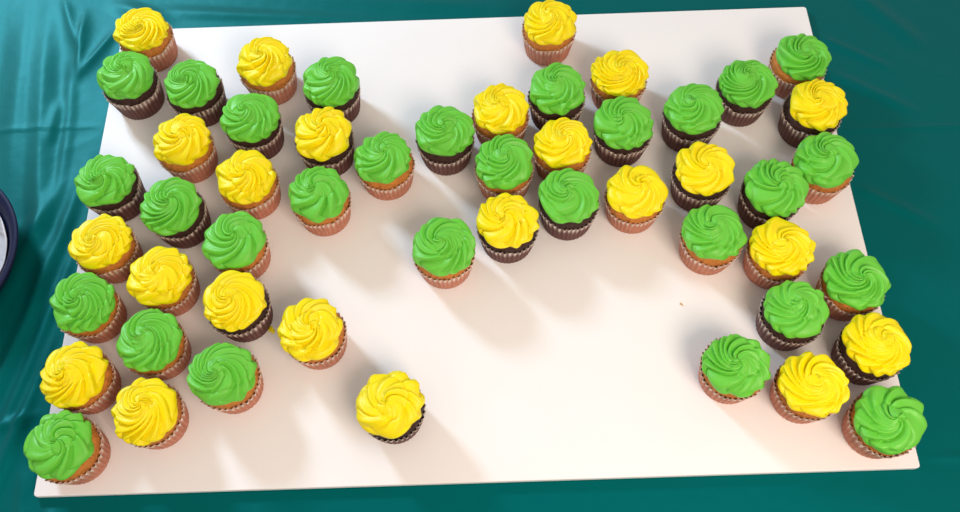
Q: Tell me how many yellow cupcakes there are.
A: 23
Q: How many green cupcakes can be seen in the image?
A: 29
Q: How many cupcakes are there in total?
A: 52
